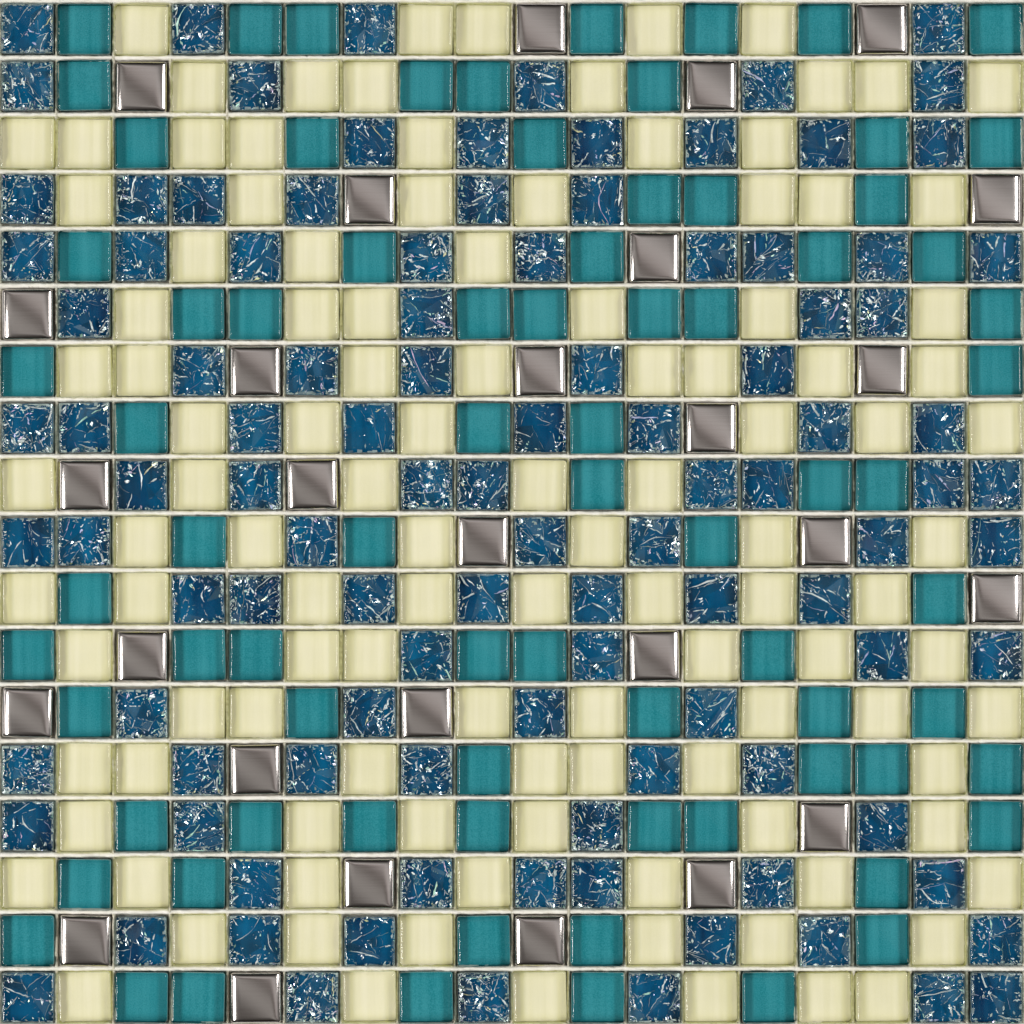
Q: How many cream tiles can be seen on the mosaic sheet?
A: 113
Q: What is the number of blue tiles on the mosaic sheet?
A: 105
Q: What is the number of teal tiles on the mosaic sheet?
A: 78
